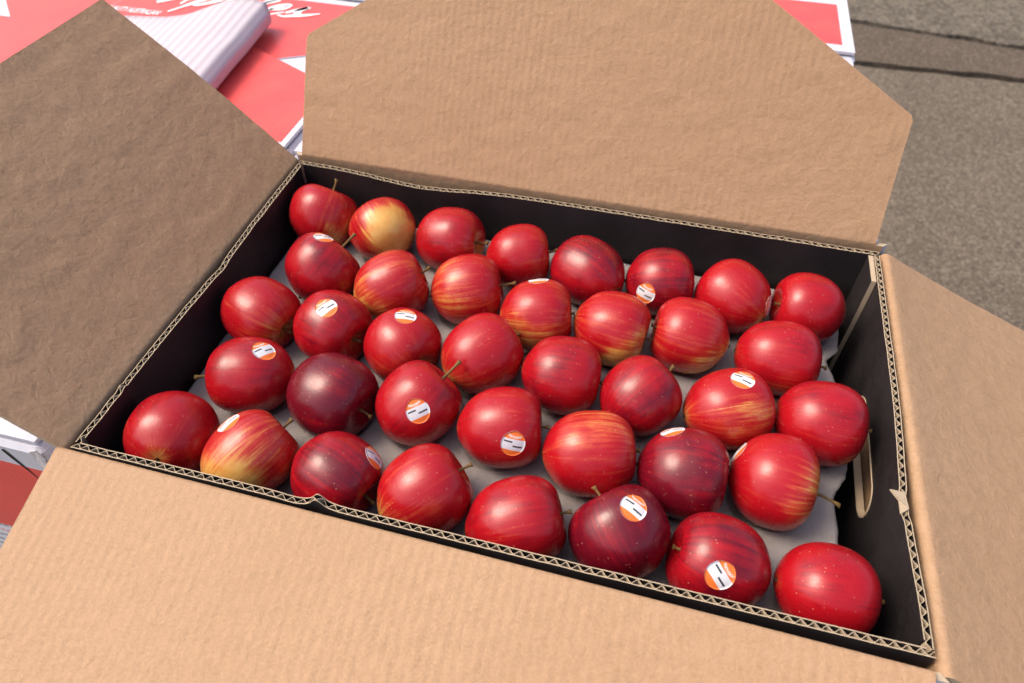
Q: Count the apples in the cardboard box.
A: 38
